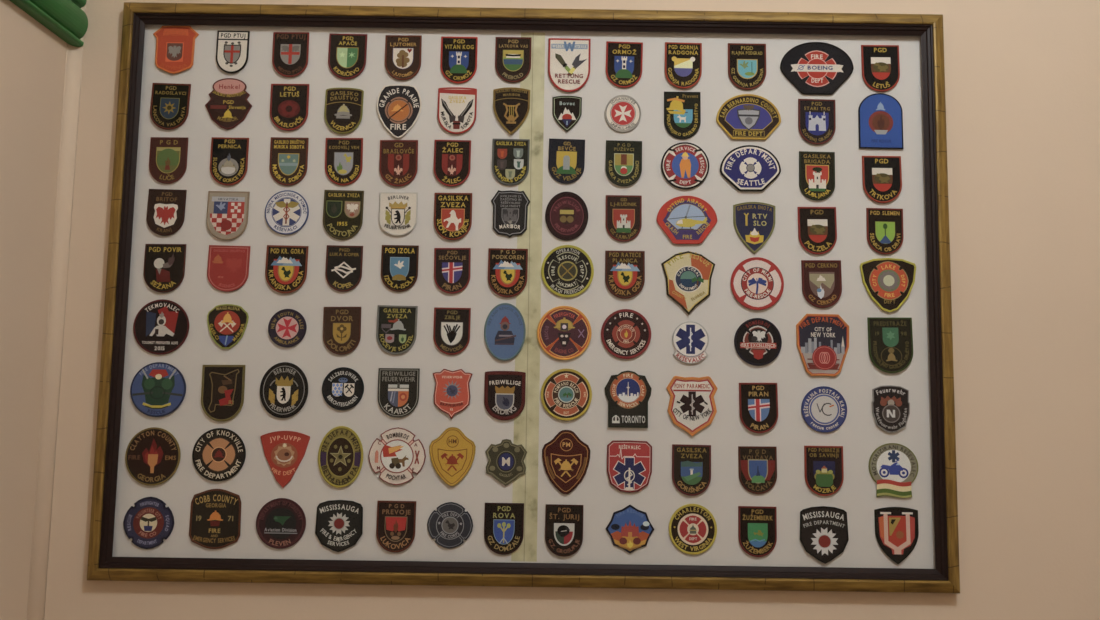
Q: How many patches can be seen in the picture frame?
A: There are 117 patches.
